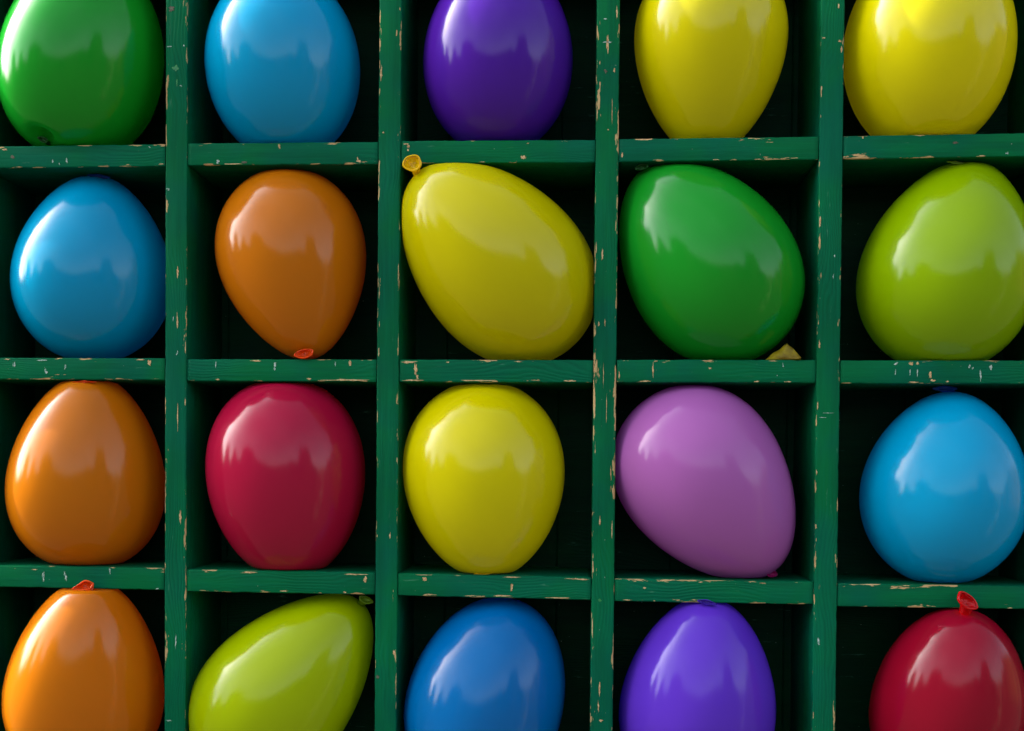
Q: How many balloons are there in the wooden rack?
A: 20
